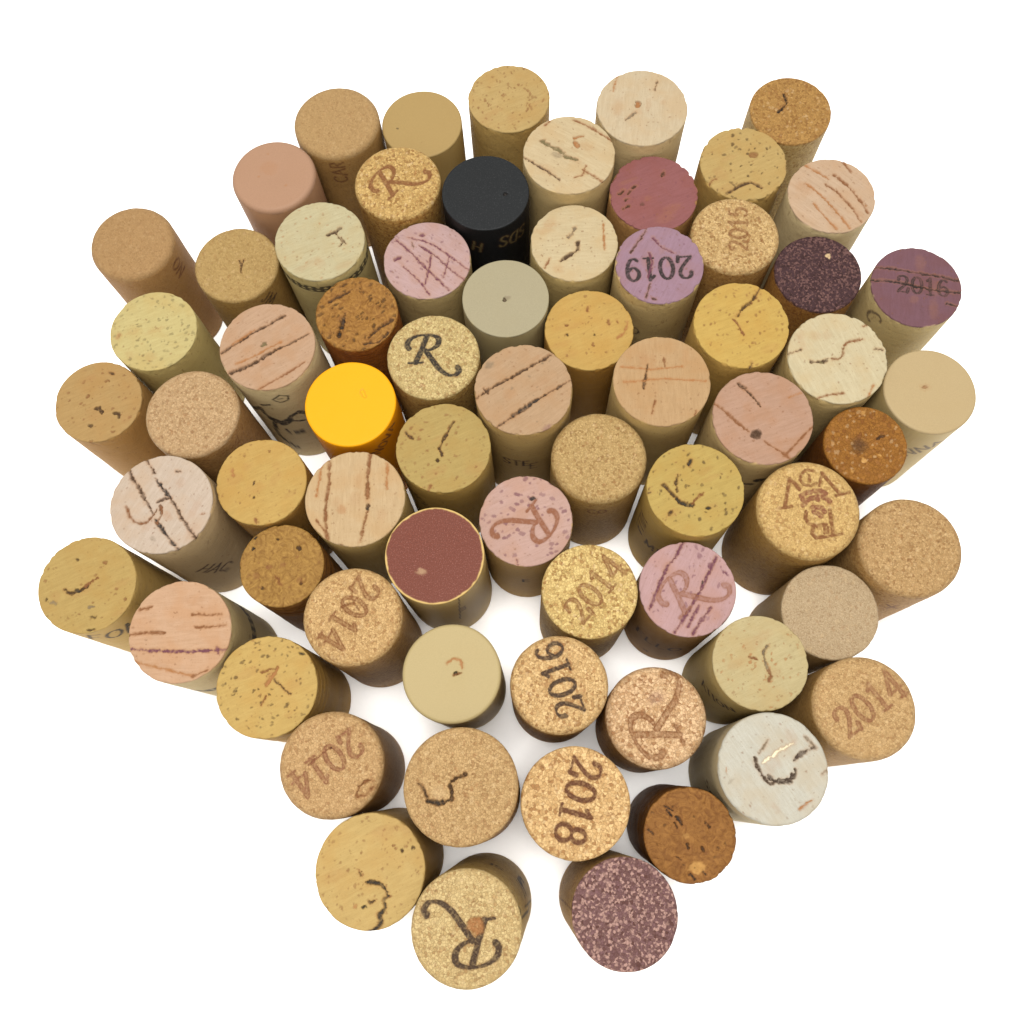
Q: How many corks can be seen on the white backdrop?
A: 68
